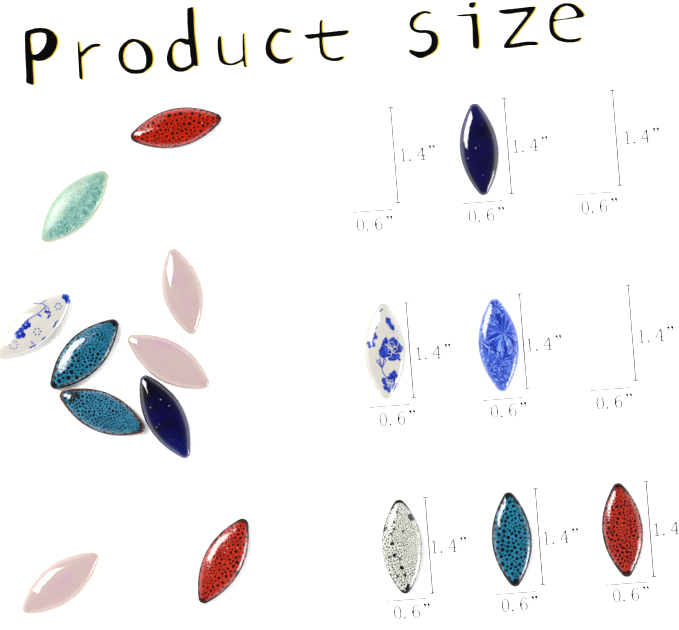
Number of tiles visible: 16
